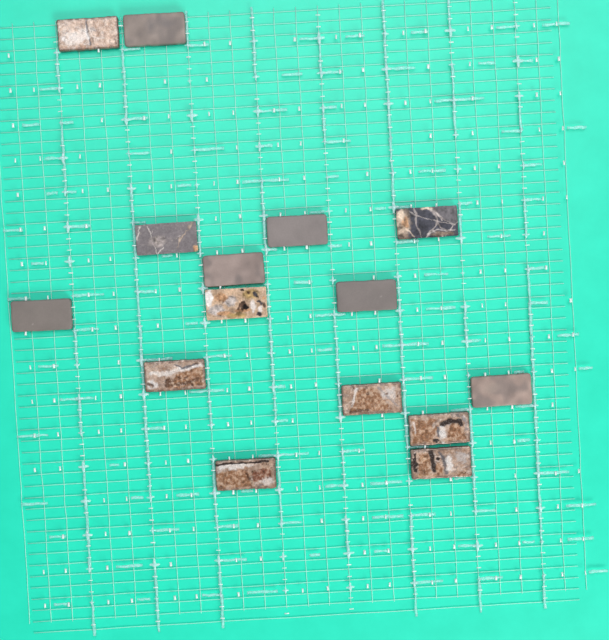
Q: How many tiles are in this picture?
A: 15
